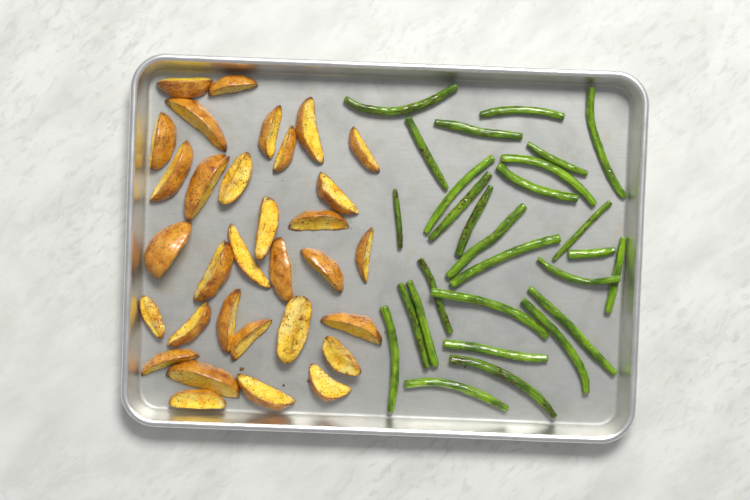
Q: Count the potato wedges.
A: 32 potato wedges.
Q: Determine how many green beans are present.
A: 28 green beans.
